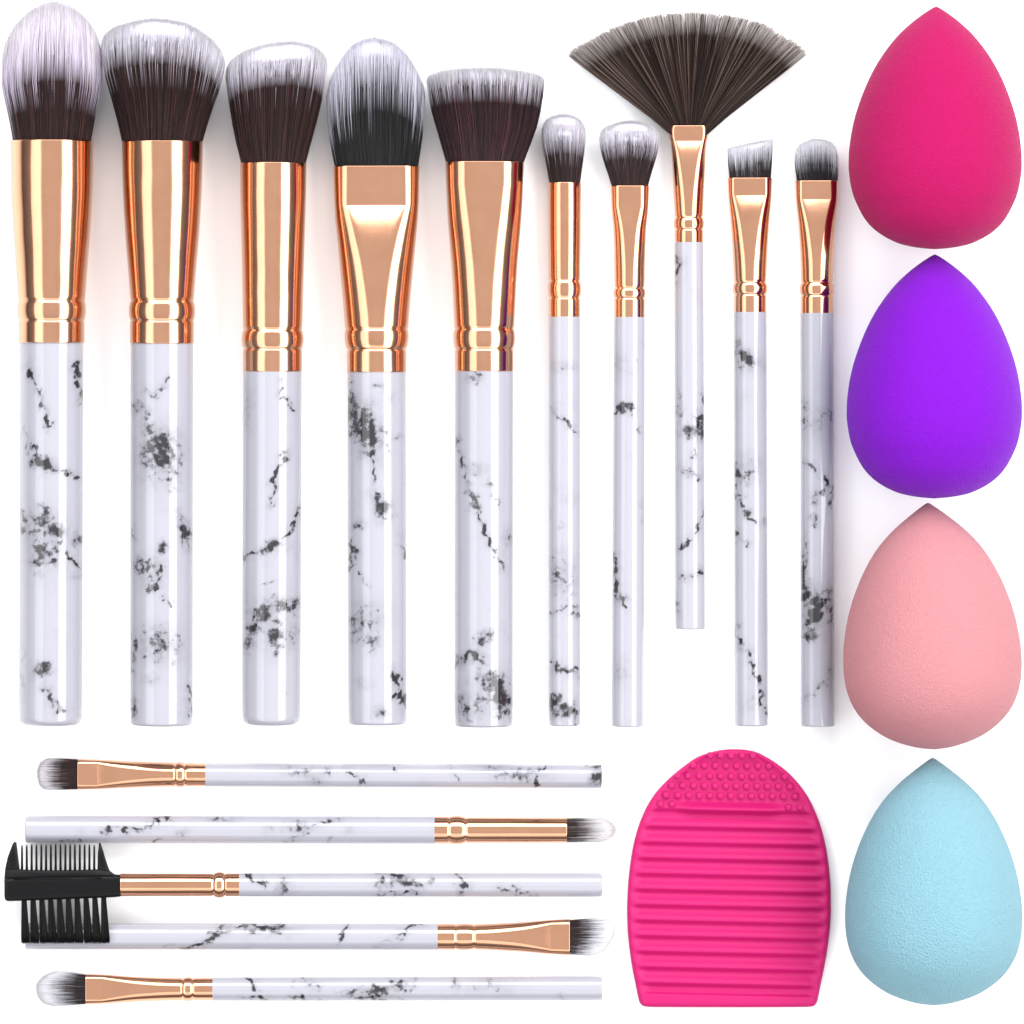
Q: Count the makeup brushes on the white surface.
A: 15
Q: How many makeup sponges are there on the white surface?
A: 4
